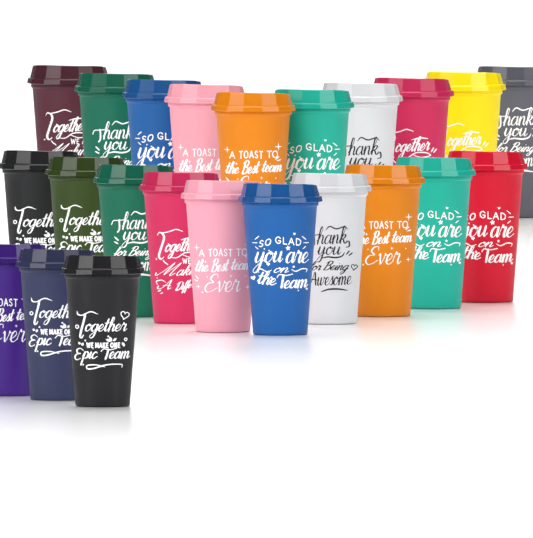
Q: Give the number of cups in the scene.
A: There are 23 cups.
